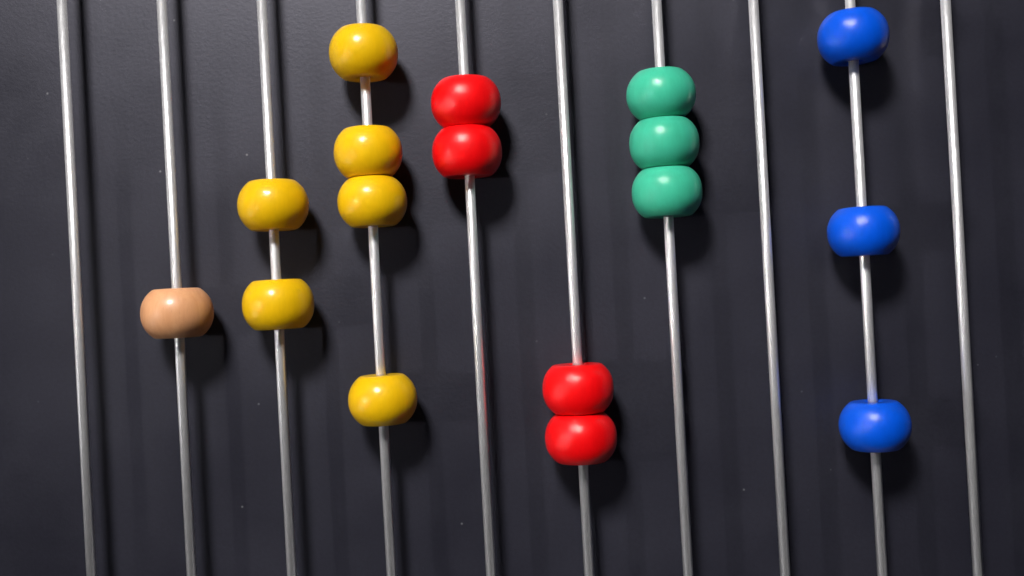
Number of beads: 17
